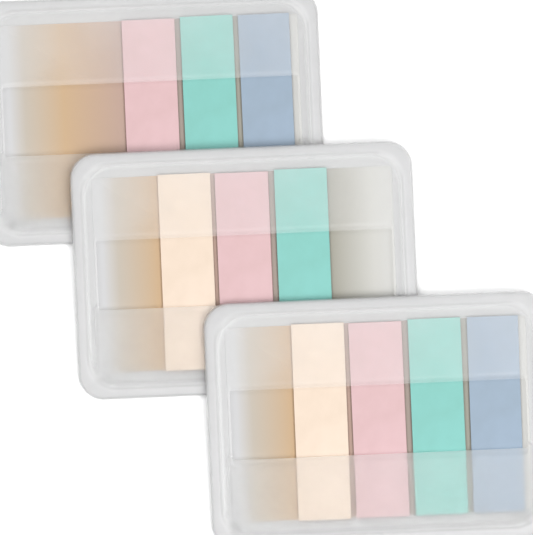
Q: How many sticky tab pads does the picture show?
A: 10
